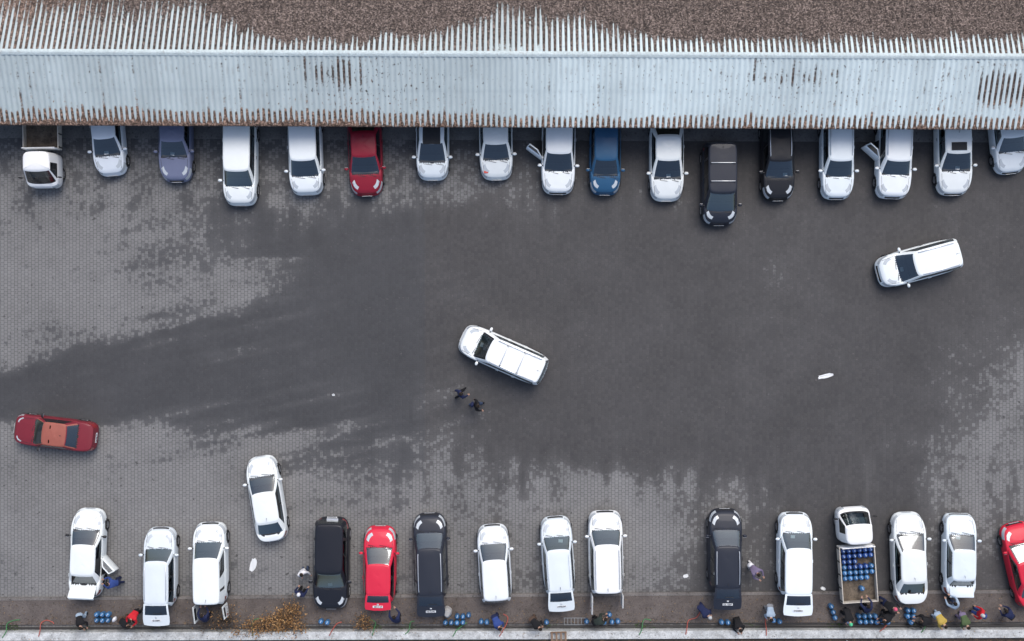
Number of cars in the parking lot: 34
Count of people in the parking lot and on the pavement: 27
